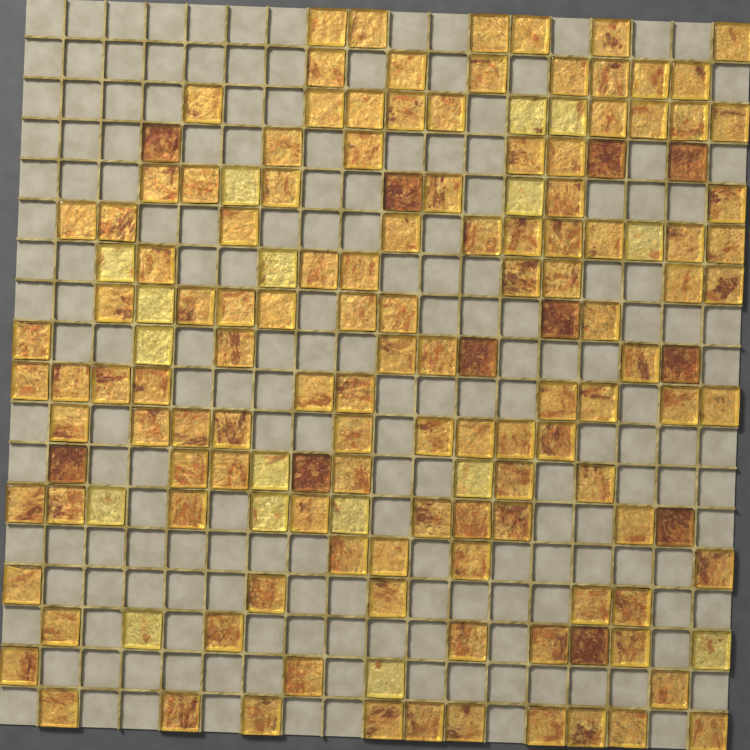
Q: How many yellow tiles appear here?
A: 17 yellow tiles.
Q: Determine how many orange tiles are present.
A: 120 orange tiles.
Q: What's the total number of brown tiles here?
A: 11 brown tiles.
